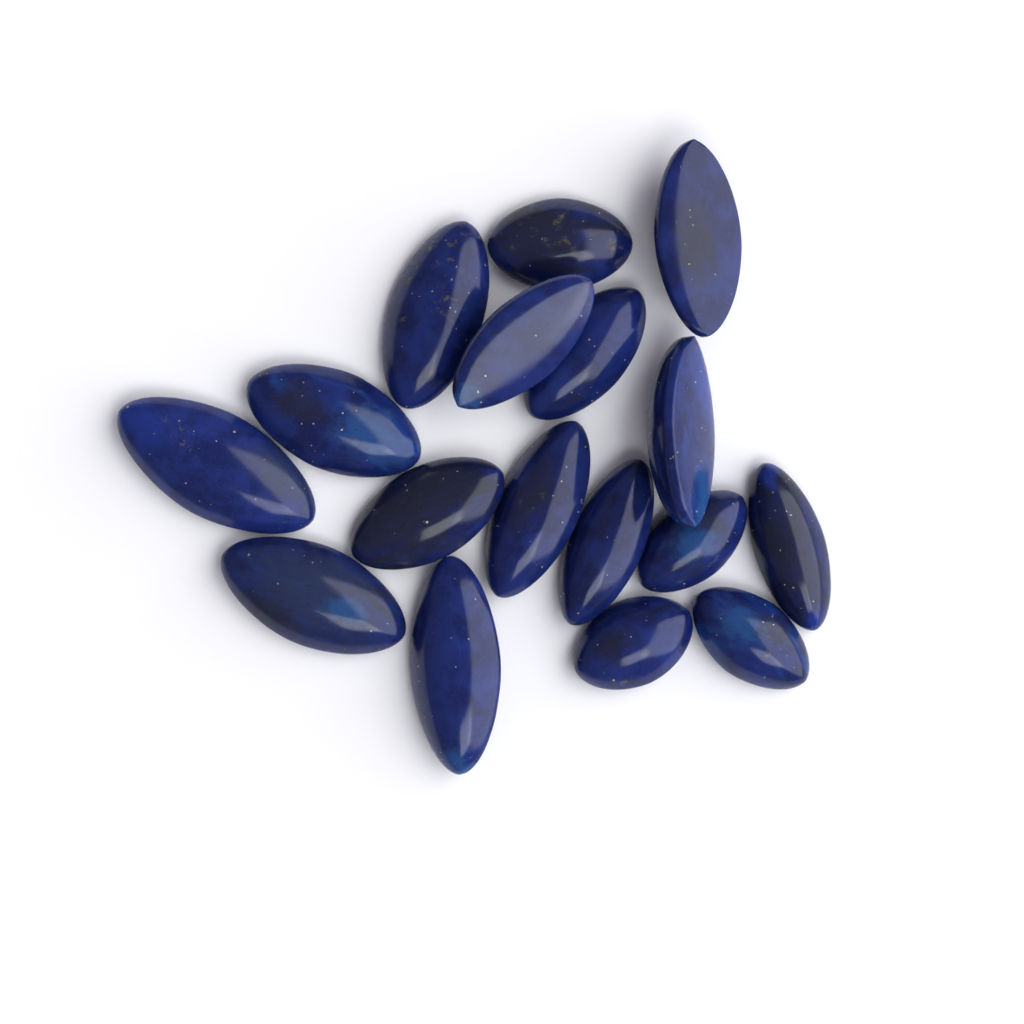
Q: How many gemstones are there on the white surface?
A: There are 17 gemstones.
